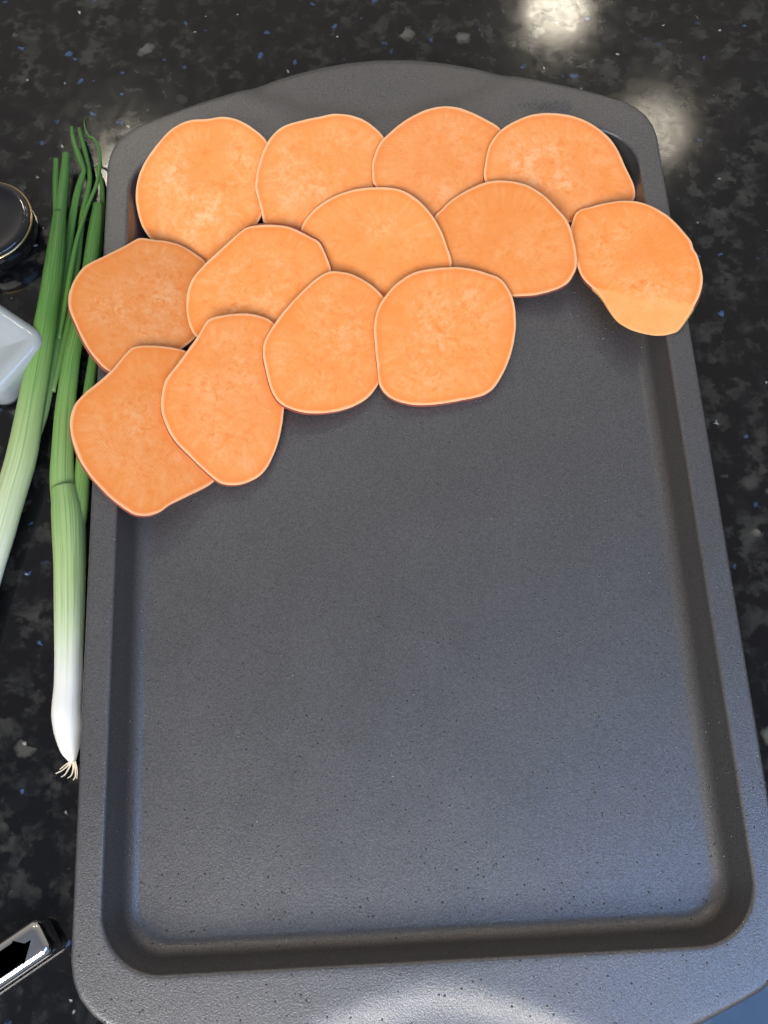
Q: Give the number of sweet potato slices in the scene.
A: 13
